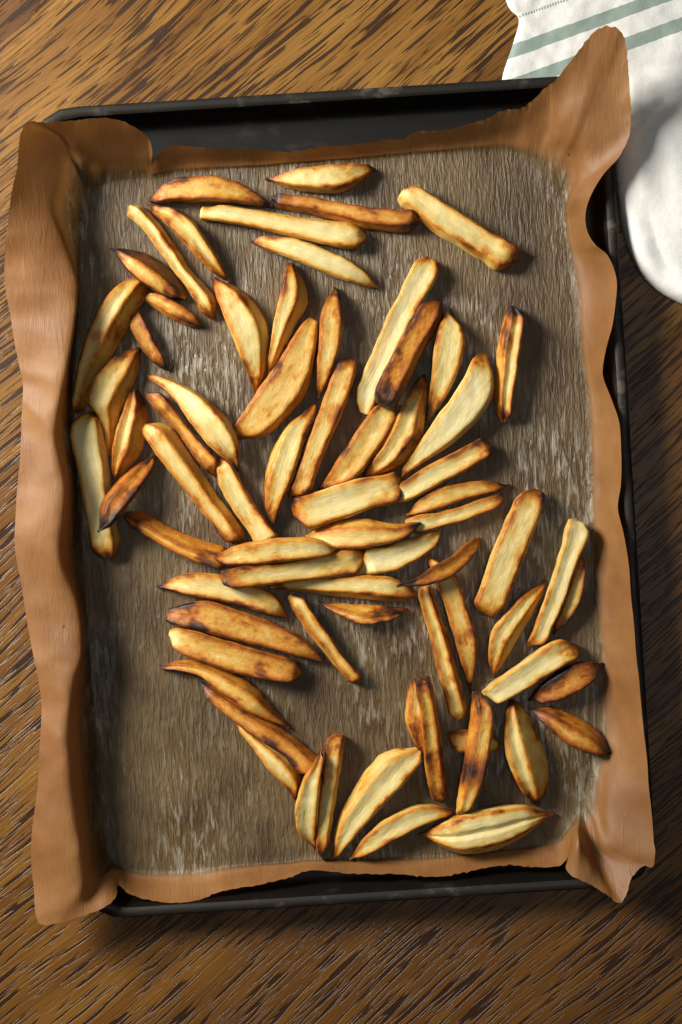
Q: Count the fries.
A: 71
